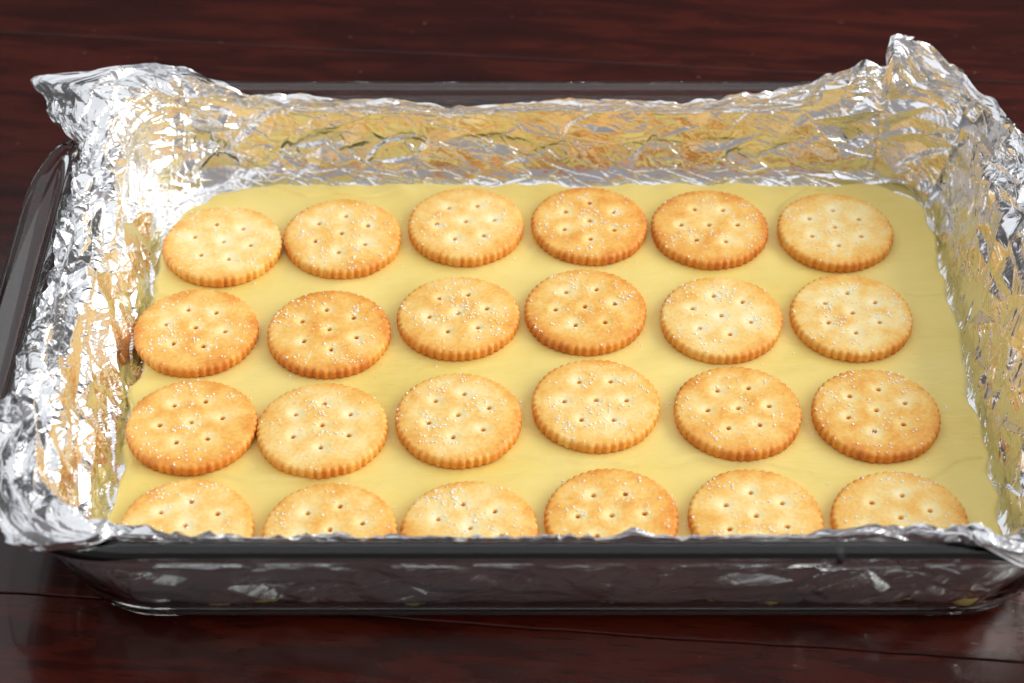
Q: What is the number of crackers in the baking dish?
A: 24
